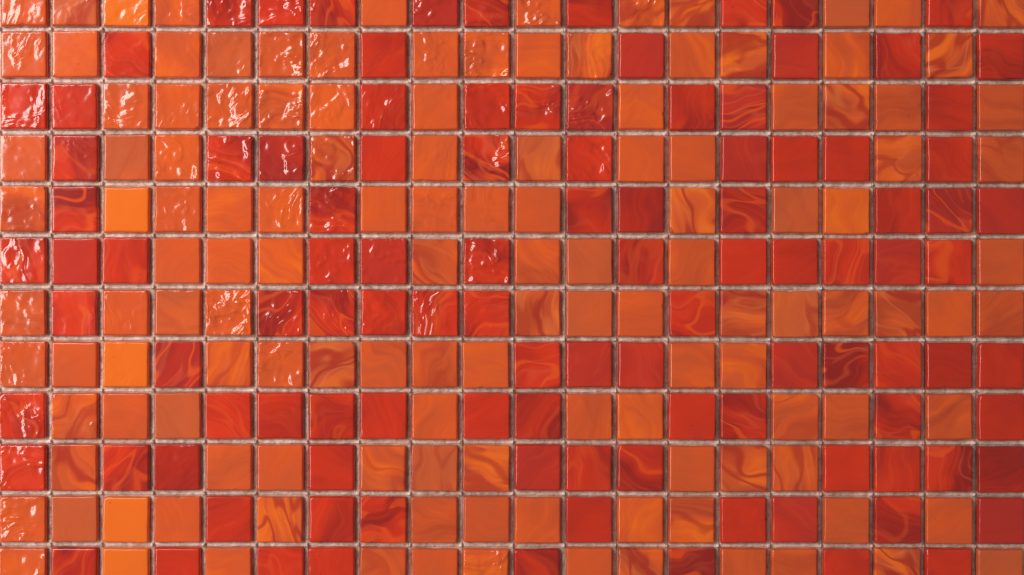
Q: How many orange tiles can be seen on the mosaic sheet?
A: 132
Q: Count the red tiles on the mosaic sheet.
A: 108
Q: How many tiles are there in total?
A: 240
